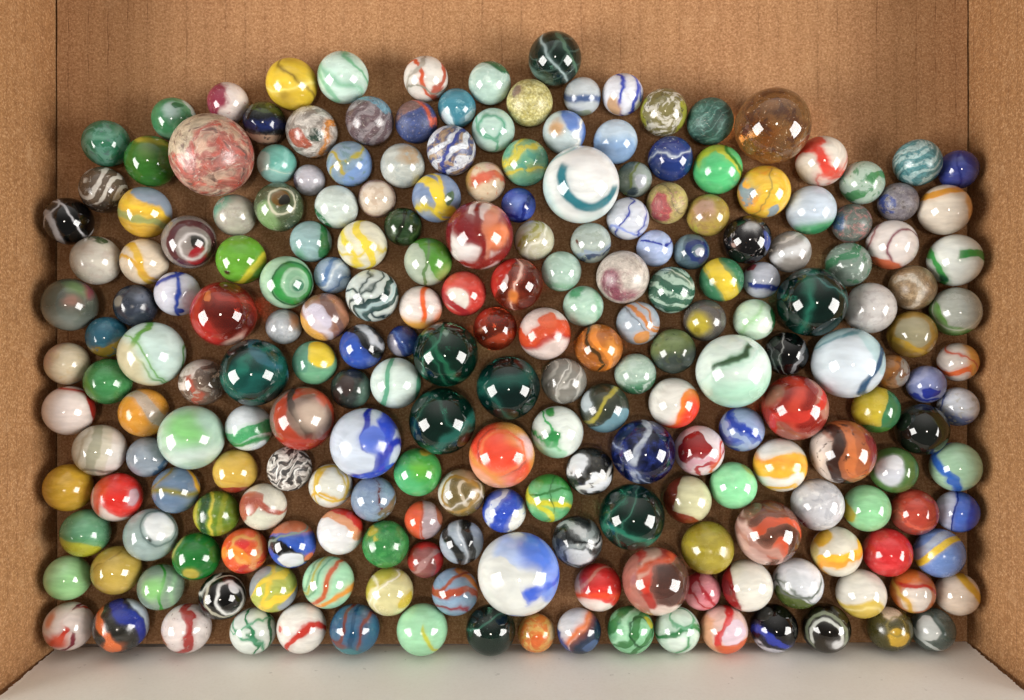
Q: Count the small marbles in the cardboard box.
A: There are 196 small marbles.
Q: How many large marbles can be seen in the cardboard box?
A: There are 24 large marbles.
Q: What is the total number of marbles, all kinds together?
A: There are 220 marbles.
